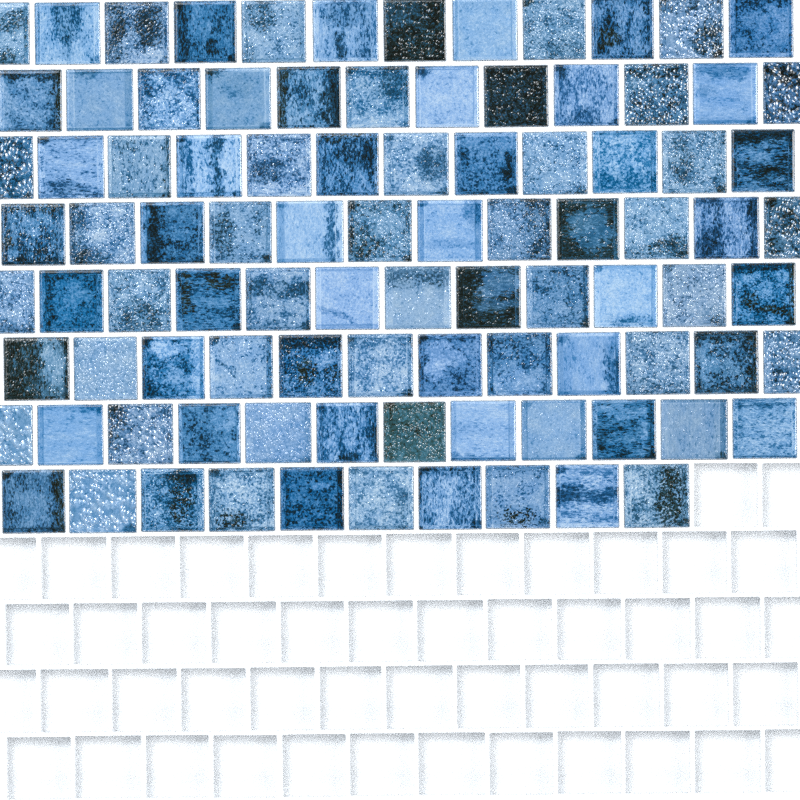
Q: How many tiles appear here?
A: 94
